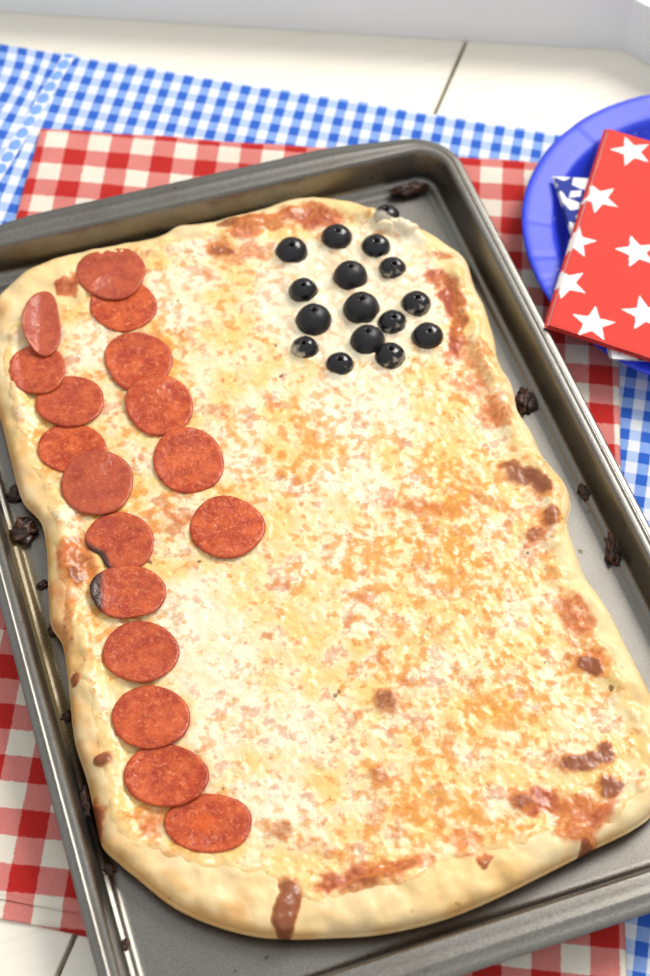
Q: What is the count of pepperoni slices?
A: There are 17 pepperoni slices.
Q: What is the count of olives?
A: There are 16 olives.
